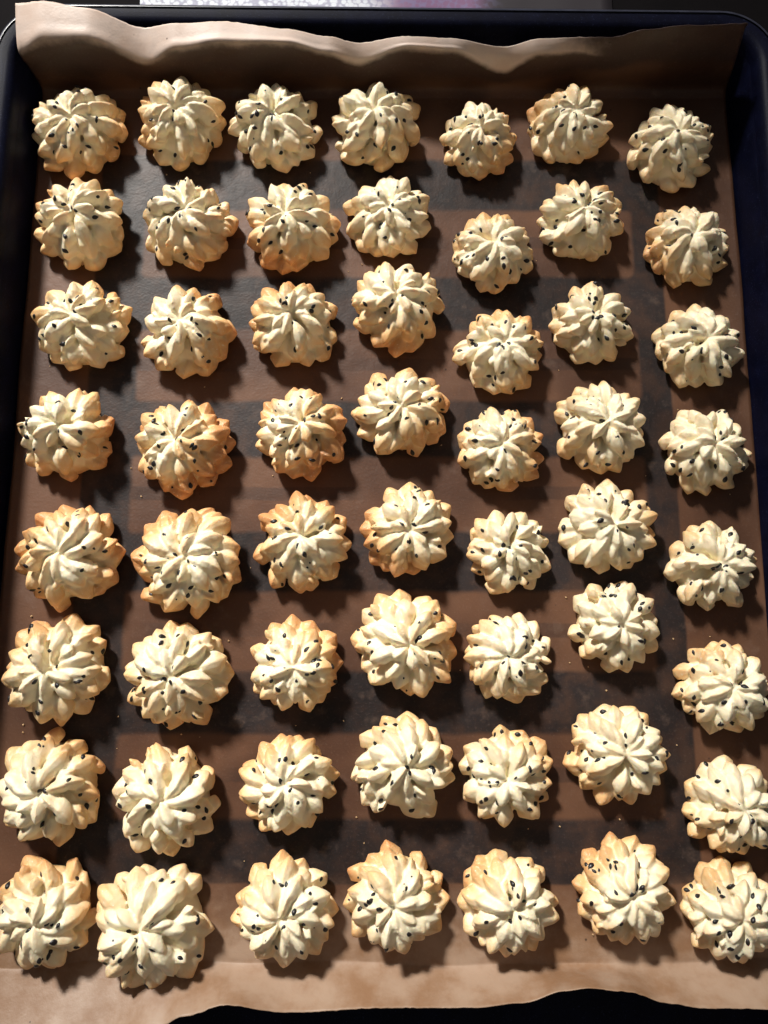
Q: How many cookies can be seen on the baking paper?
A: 56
